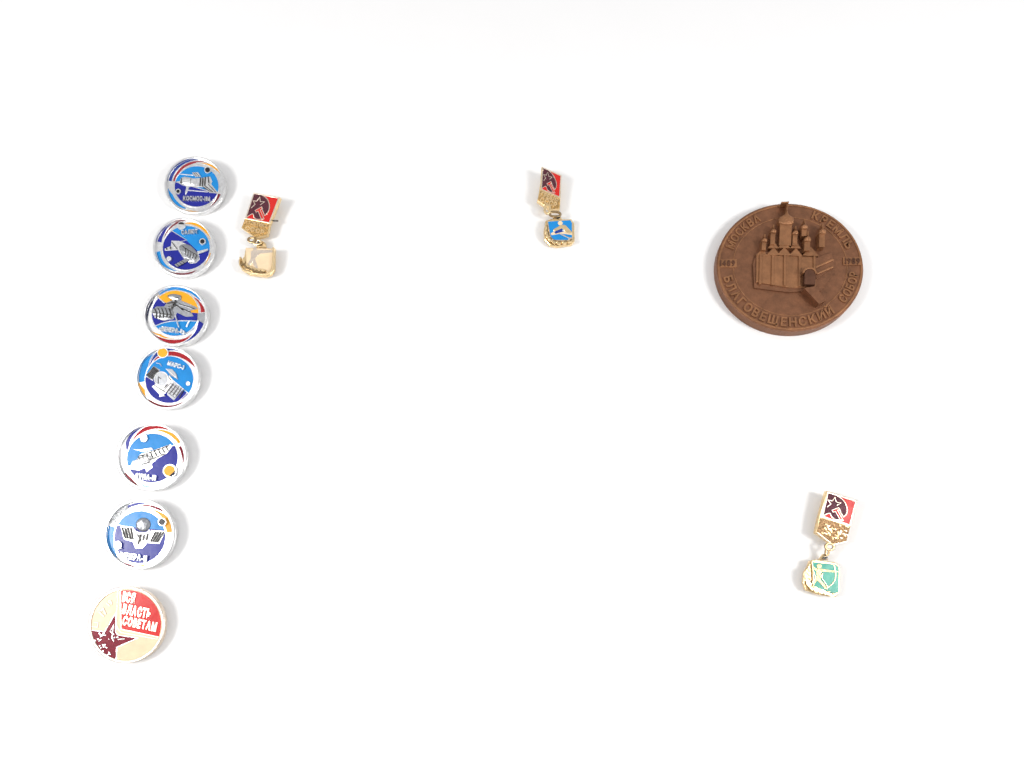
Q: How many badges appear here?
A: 10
